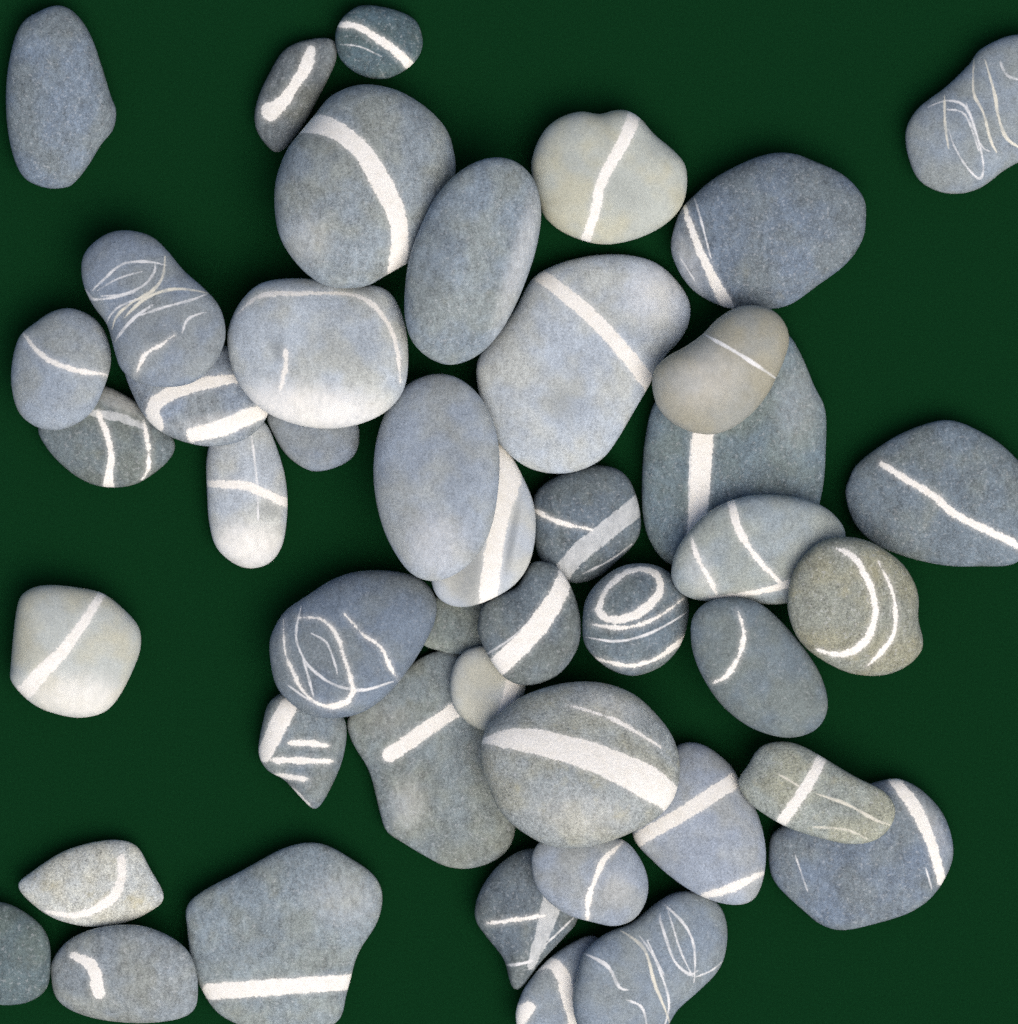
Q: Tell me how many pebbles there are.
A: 45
